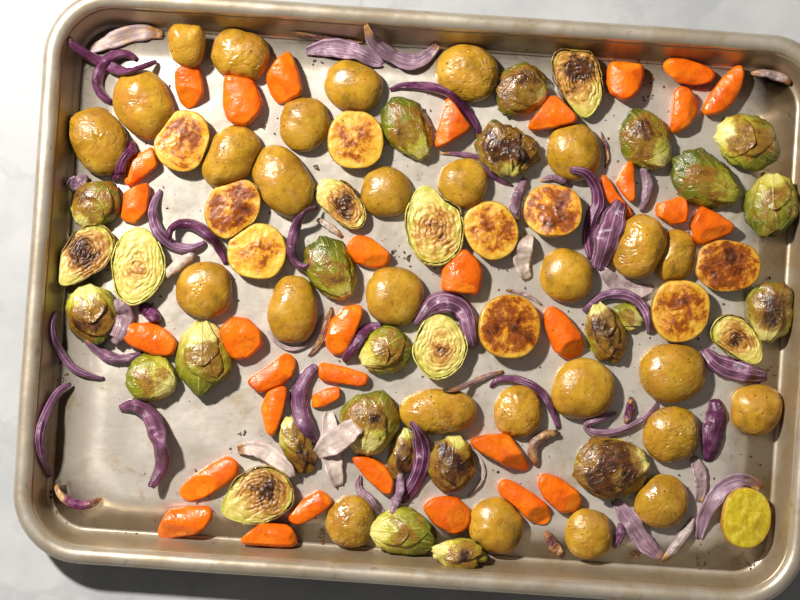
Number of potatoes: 38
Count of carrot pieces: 34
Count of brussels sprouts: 31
